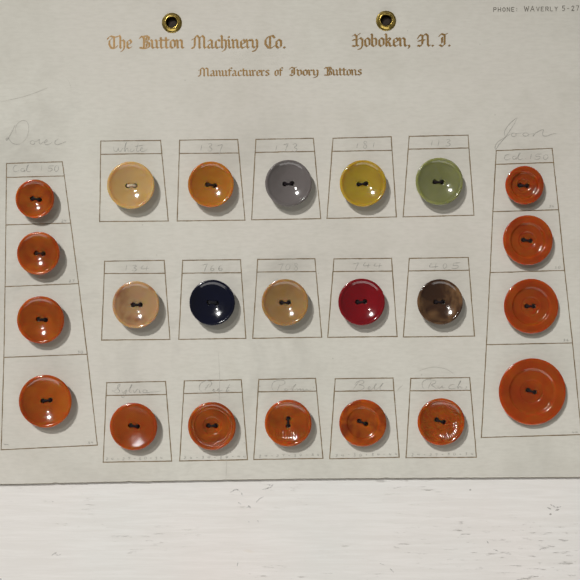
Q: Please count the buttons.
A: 23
